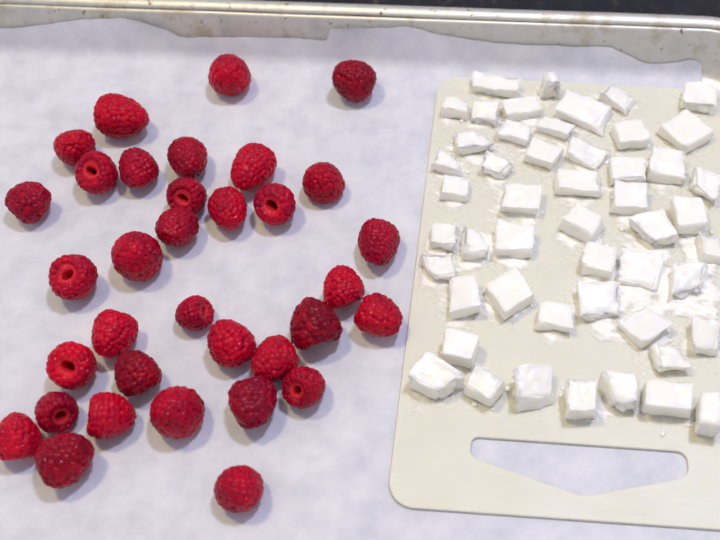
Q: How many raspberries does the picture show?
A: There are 34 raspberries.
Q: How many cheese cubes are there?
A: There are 50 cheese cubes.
